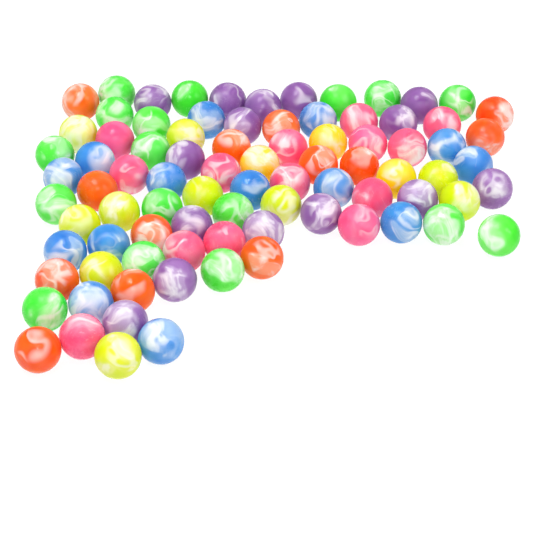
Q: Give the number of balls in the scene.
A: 86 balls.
